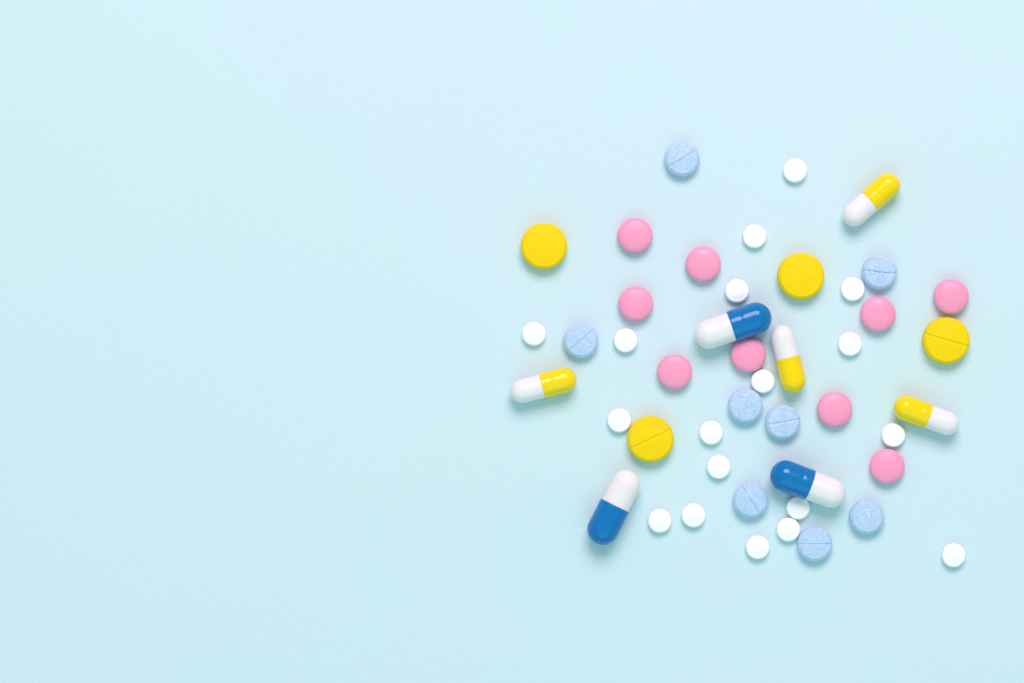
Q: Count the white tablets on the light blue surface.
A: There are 18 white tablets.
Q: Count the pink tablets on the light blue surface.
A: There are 9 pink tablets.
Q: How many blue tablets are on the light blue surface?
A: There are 8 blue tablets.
